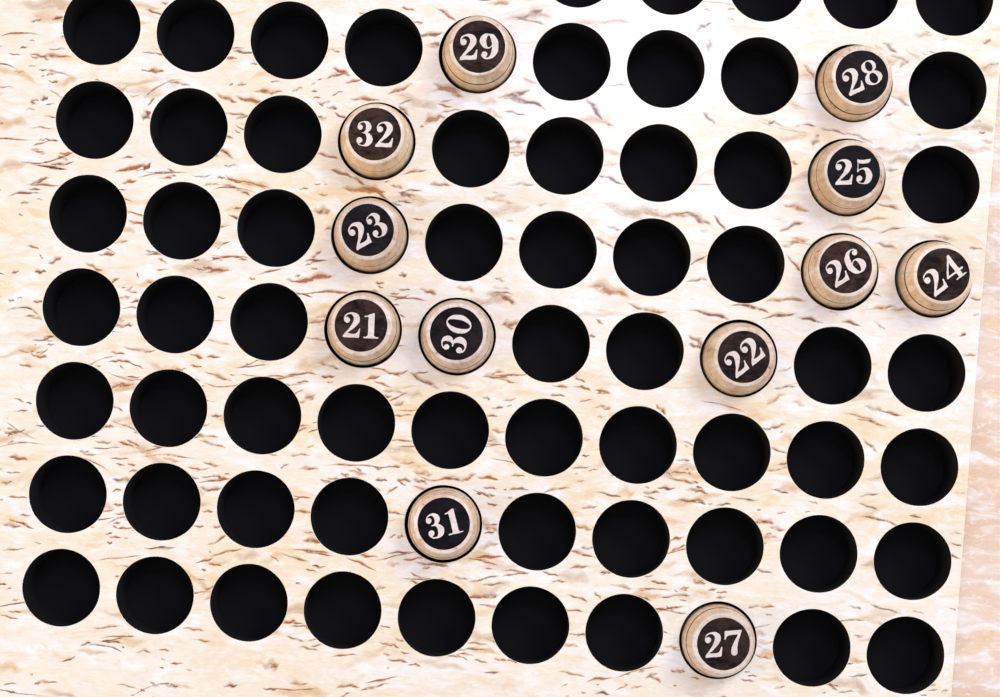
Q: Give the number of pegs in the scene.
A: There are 12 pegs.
